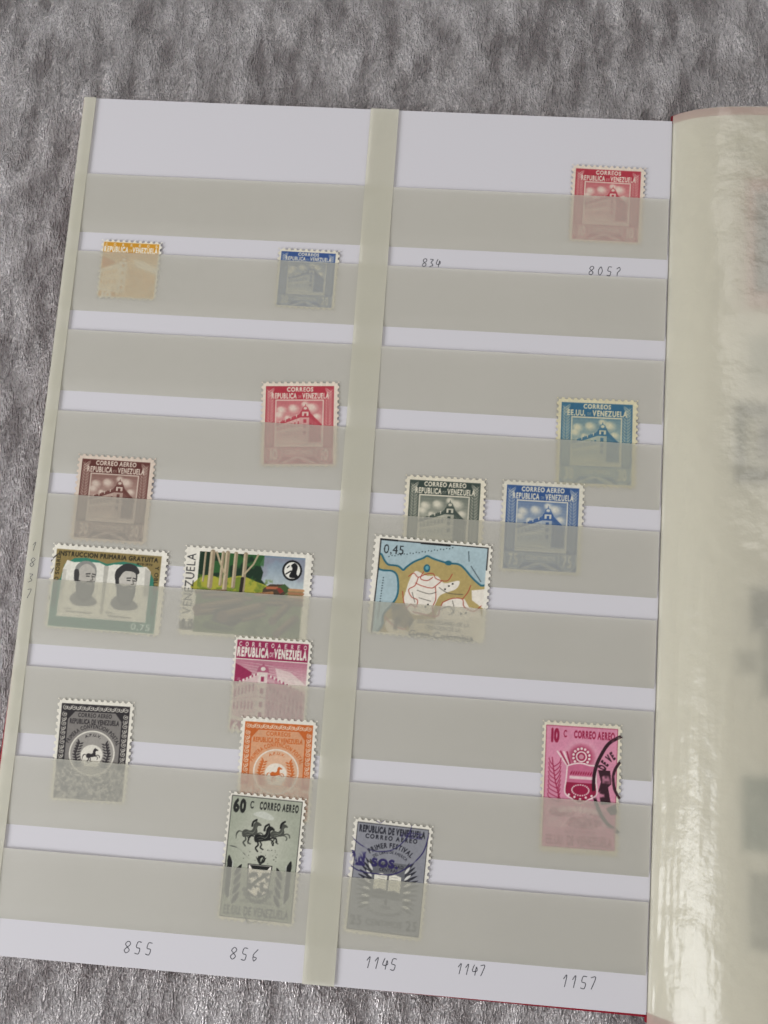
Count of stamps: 17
